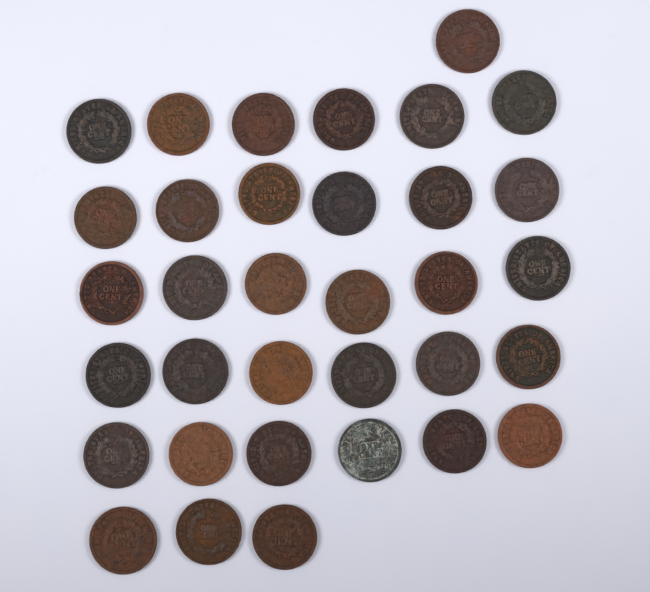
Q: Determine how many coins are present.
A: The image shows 34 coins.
